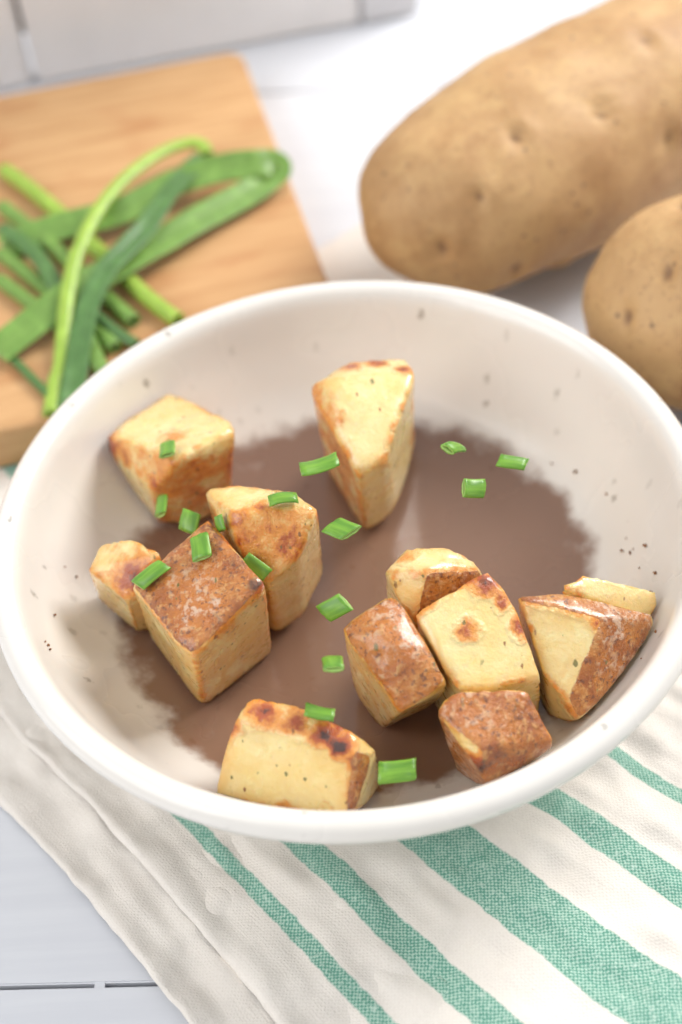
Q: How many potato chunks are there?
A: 12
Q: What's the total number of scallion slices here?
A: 17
